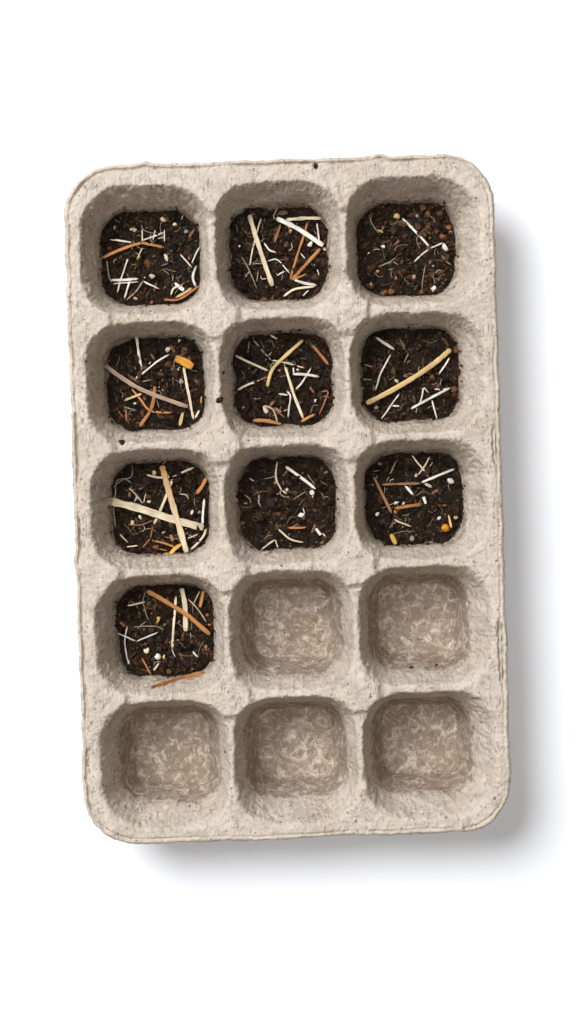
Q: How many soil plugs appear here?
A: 10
